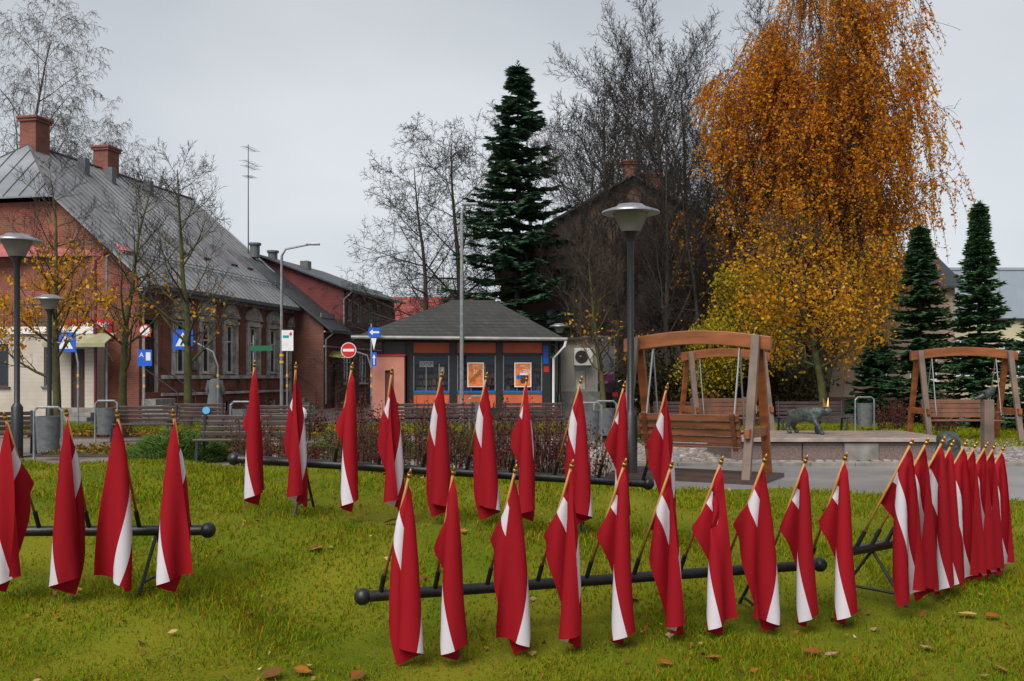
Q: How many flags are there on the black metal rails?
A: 33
